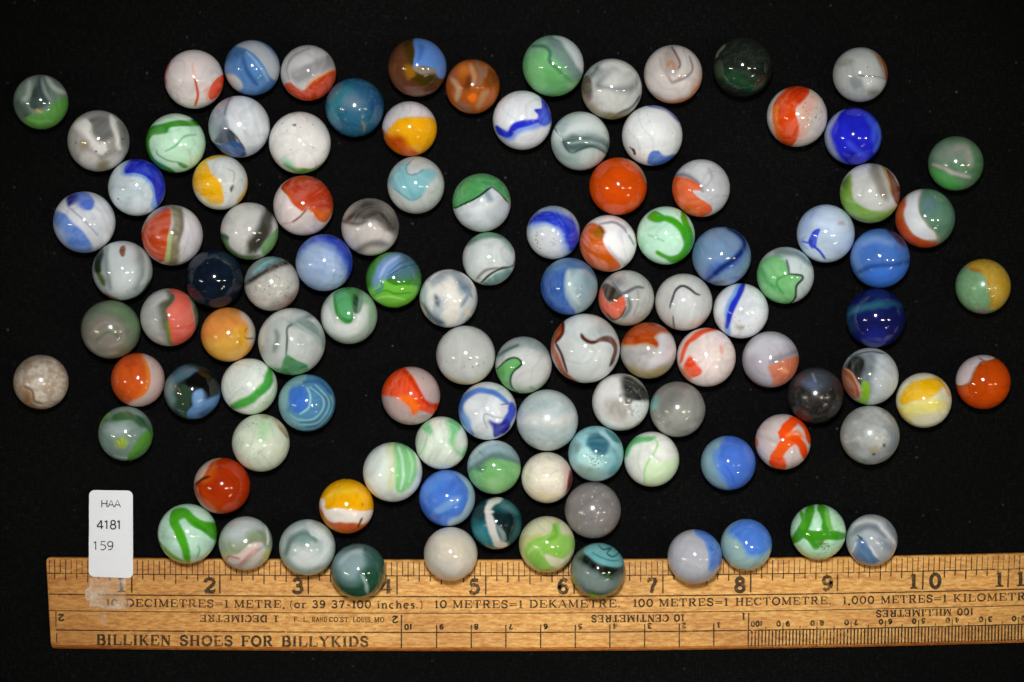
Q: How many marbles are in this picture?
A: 108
